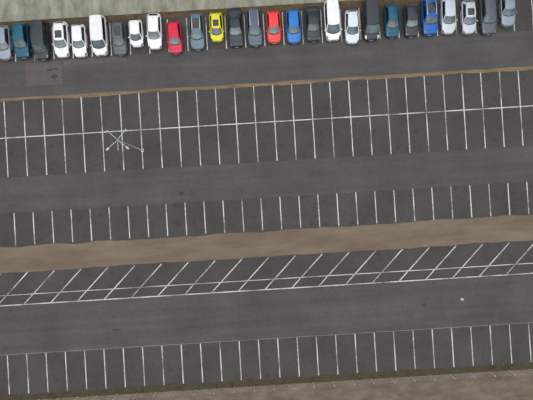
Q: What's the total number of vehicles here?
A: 27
